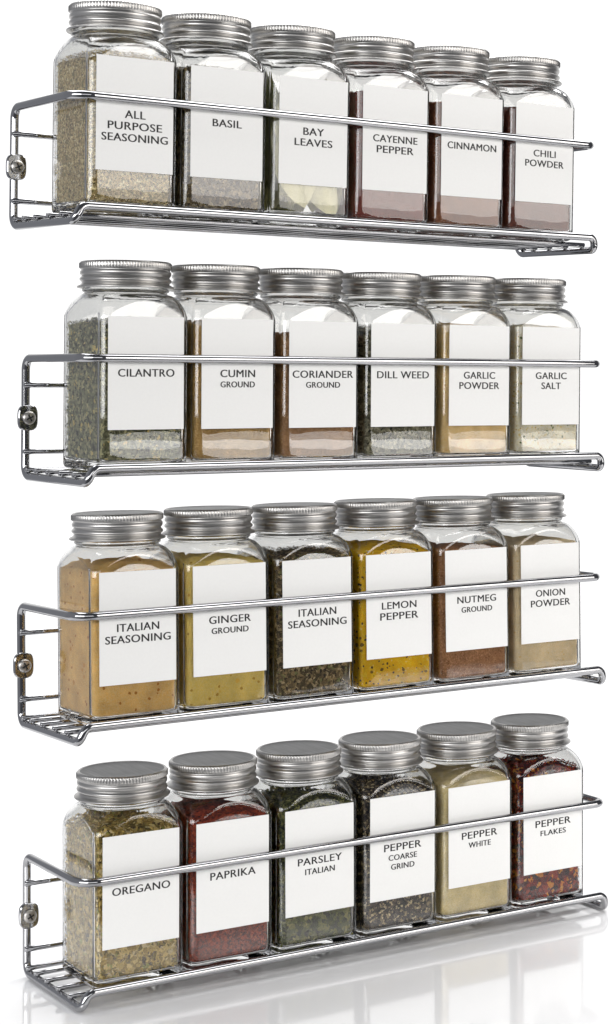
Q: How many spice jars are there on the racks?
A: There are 24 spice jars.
